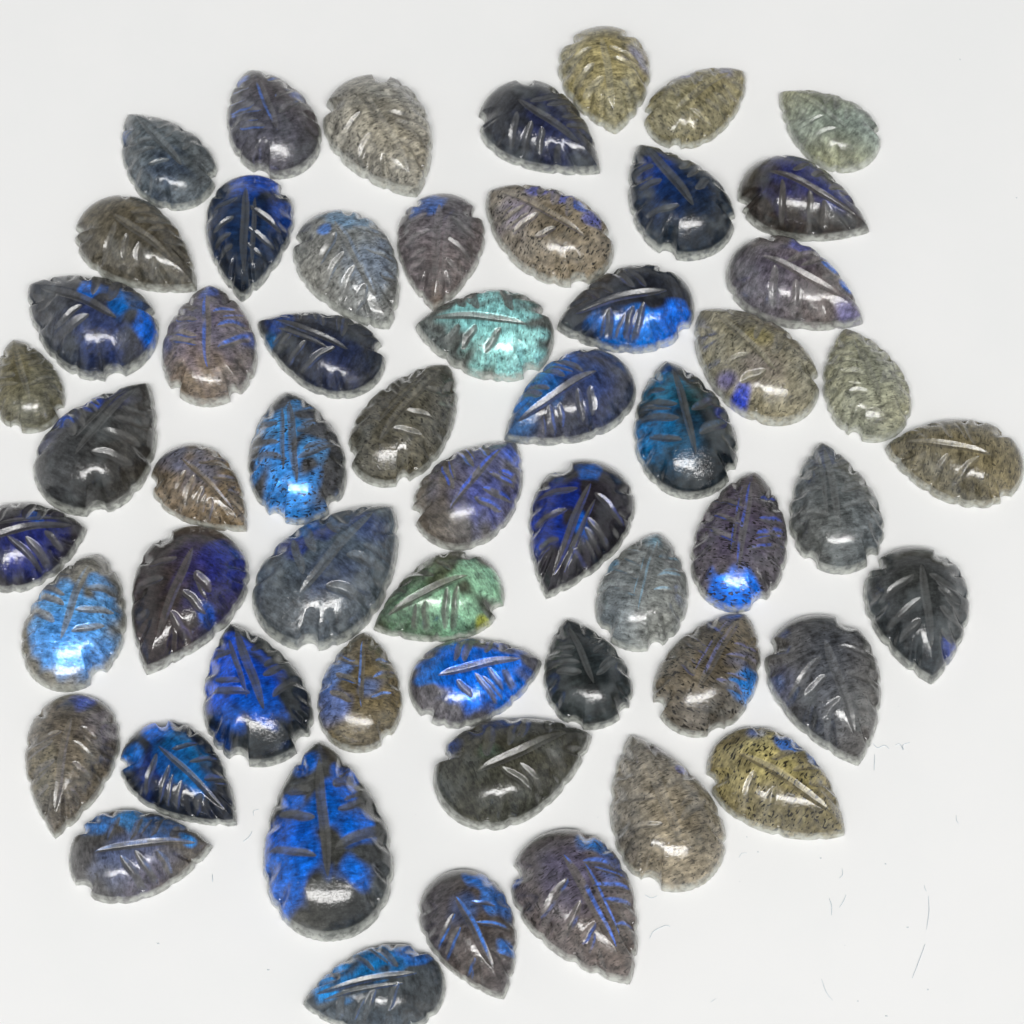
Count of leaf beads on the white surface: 57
